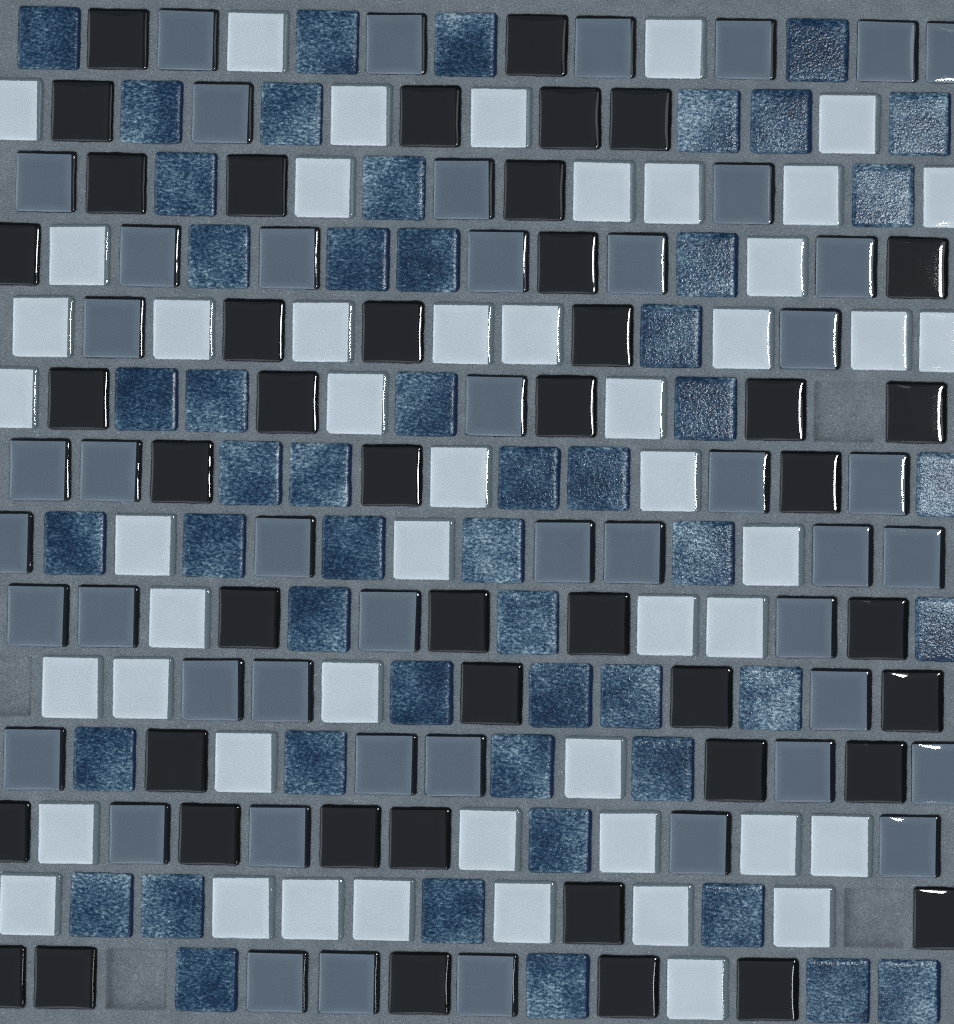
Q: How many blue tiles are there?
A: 51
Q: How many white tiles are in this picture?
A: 50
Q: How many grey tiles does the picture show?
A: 47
